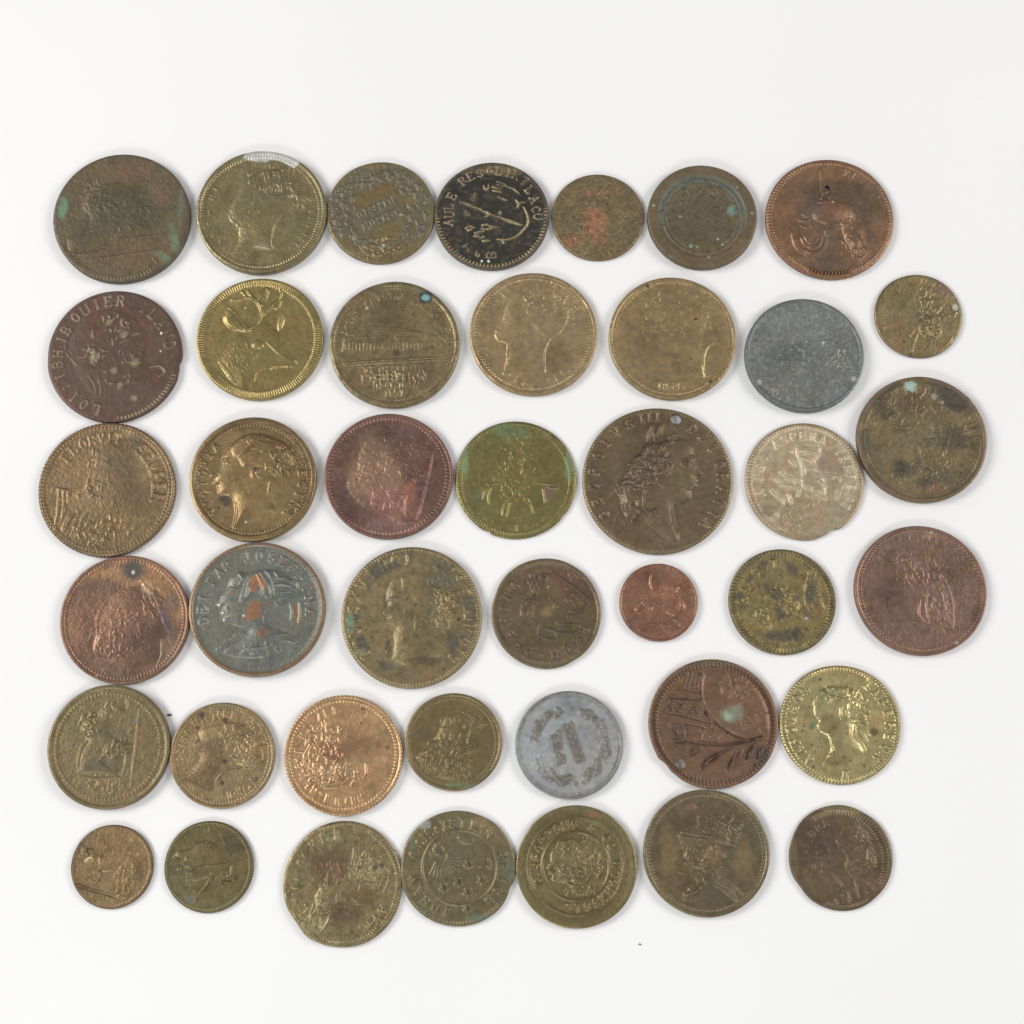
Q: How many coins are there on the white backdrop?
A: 42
